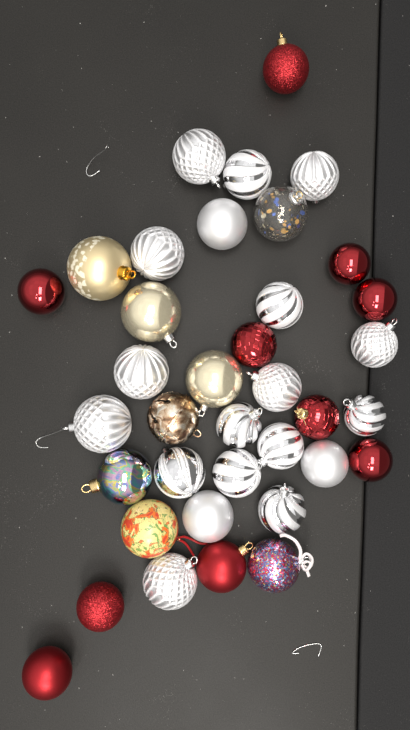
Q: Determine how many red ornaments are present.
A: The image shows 10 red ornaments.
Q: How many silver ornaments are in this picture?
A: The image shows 19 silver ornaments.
